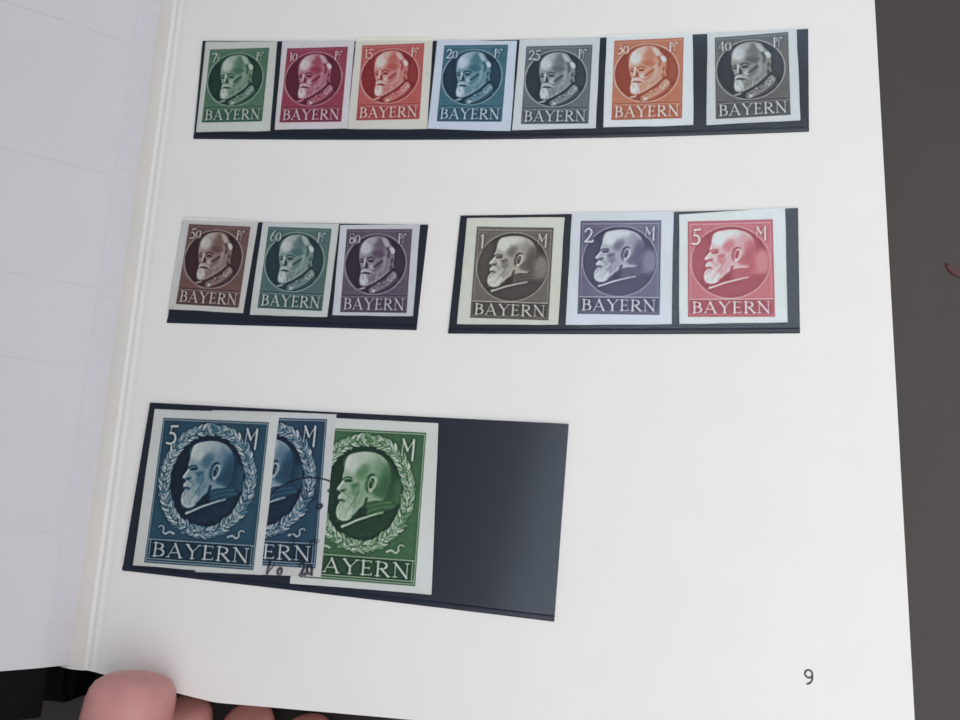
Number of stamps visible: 16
